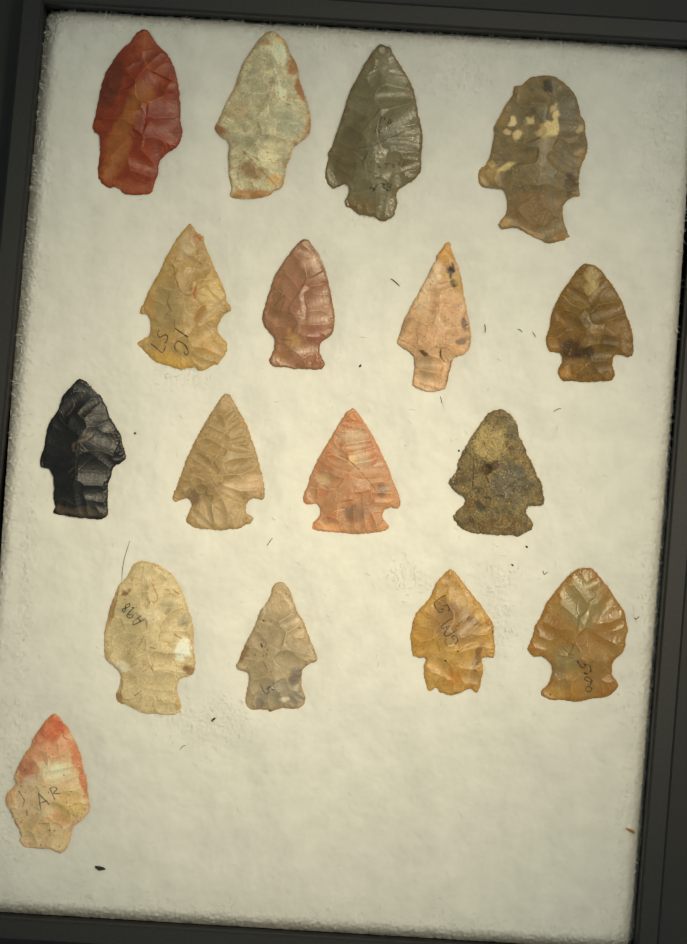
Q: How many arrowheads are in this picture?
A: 17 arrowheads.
